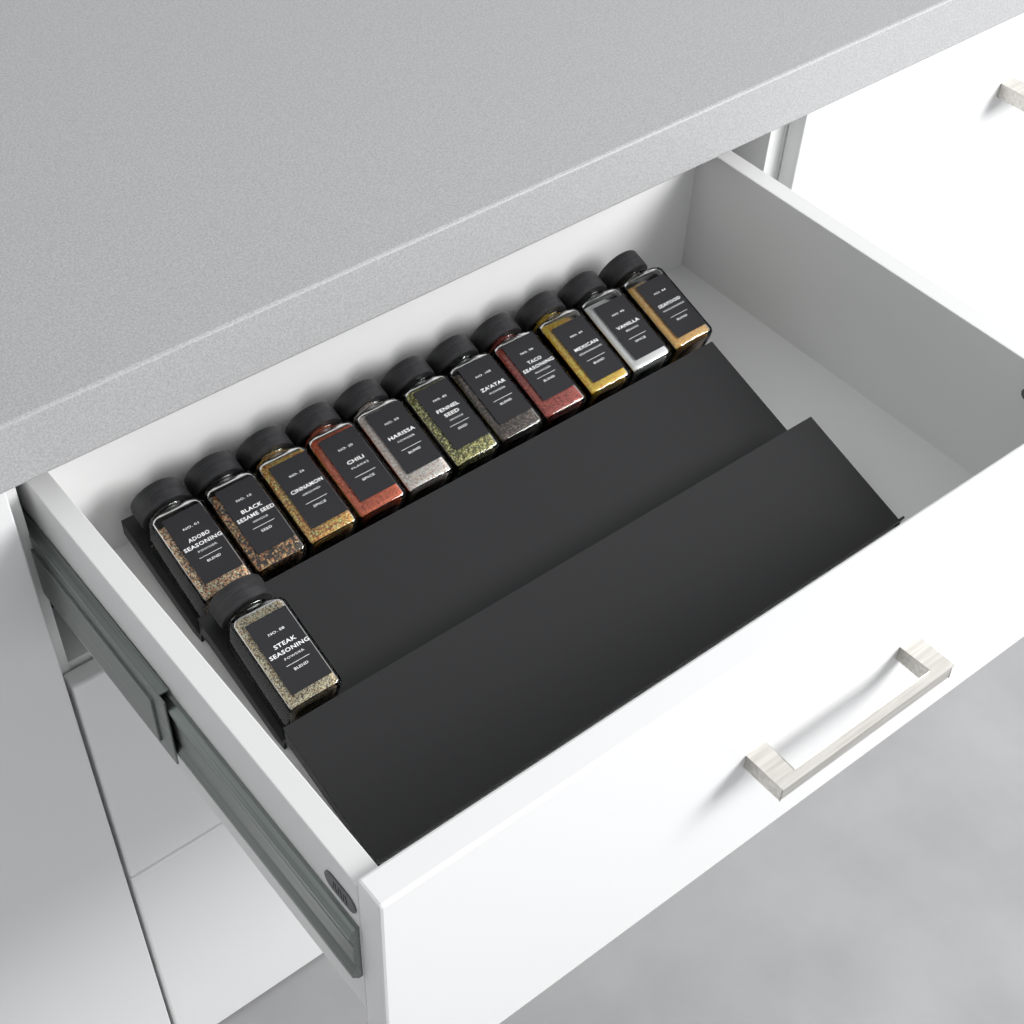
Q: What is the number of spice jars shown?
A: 12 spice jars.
